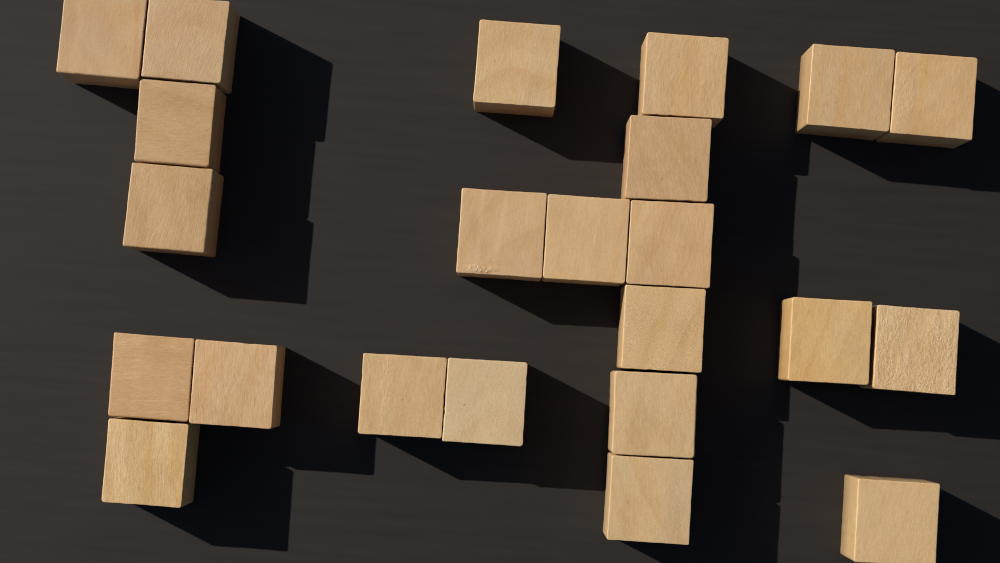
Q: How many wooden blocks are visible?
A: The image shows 23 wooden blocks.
